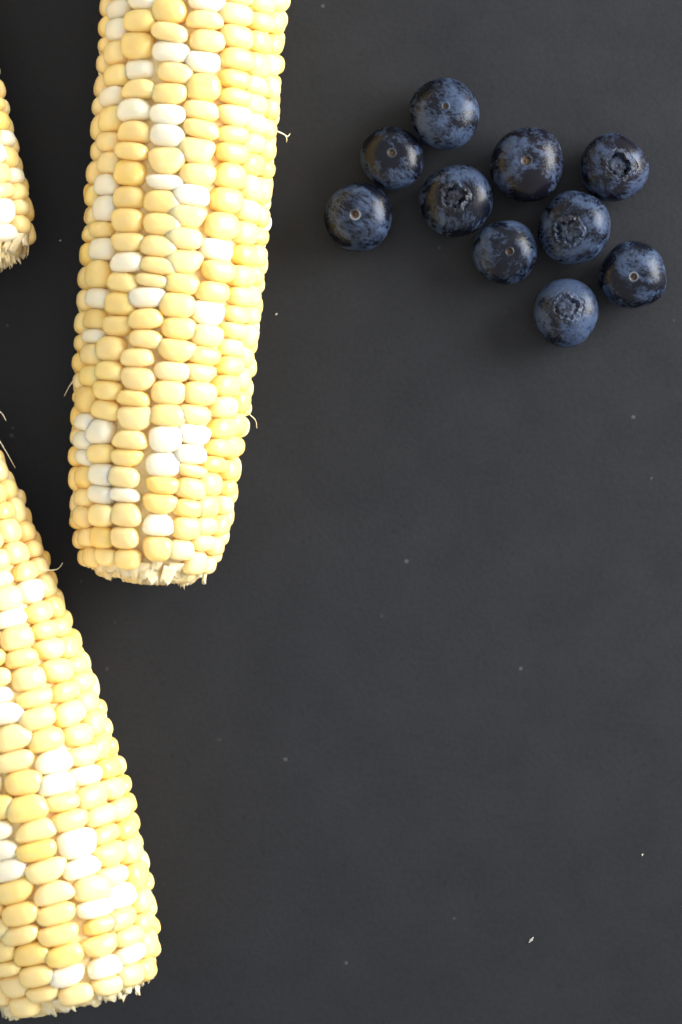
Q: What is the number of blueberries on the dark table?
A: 10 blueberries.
